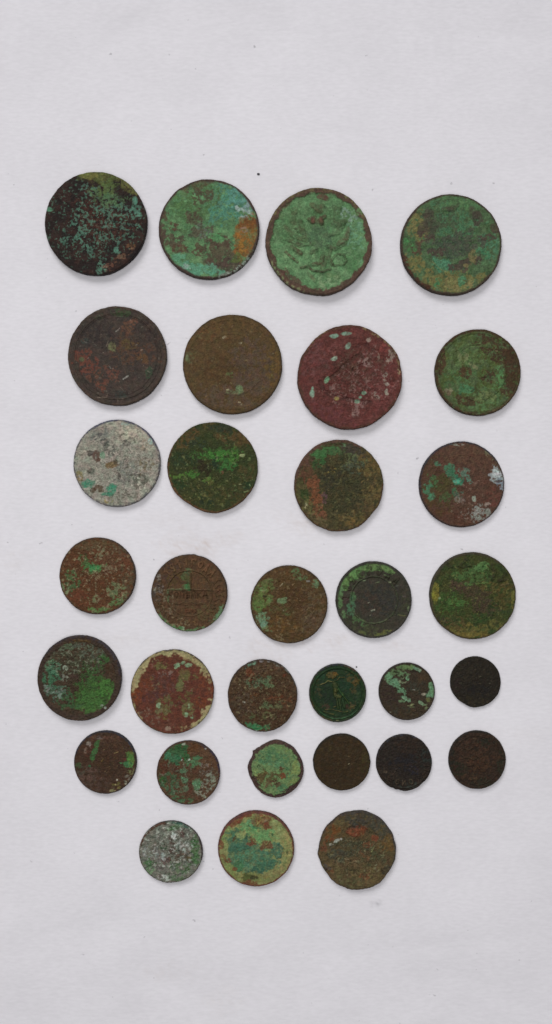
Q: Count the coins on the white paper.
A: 32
